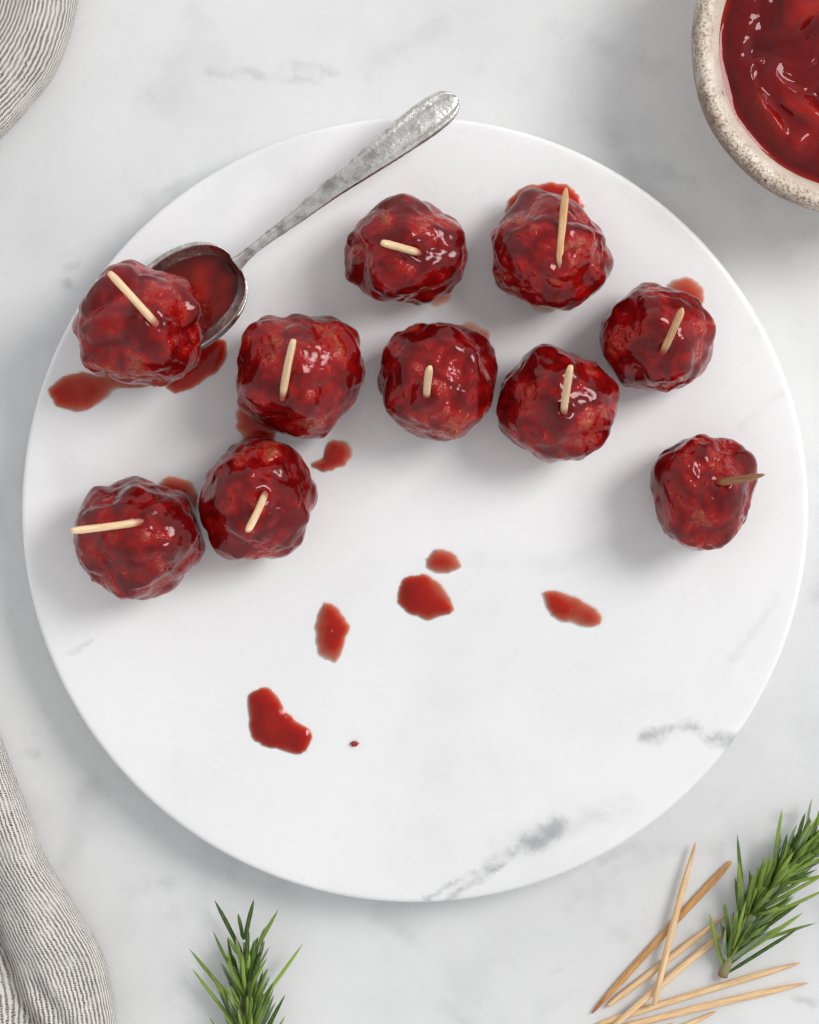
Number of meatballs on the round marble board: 10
